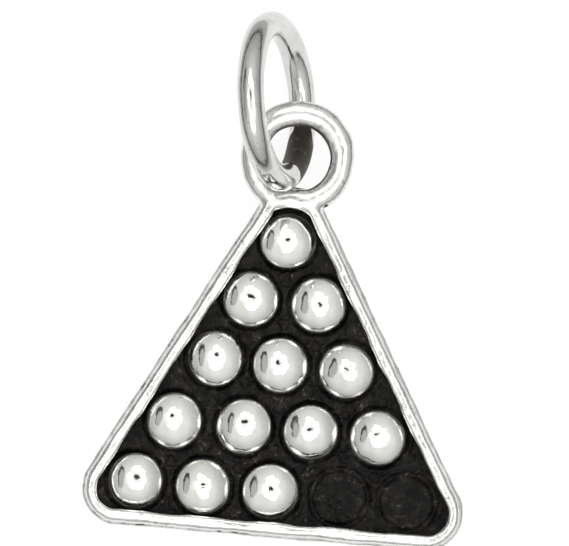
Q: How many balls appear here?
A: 13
